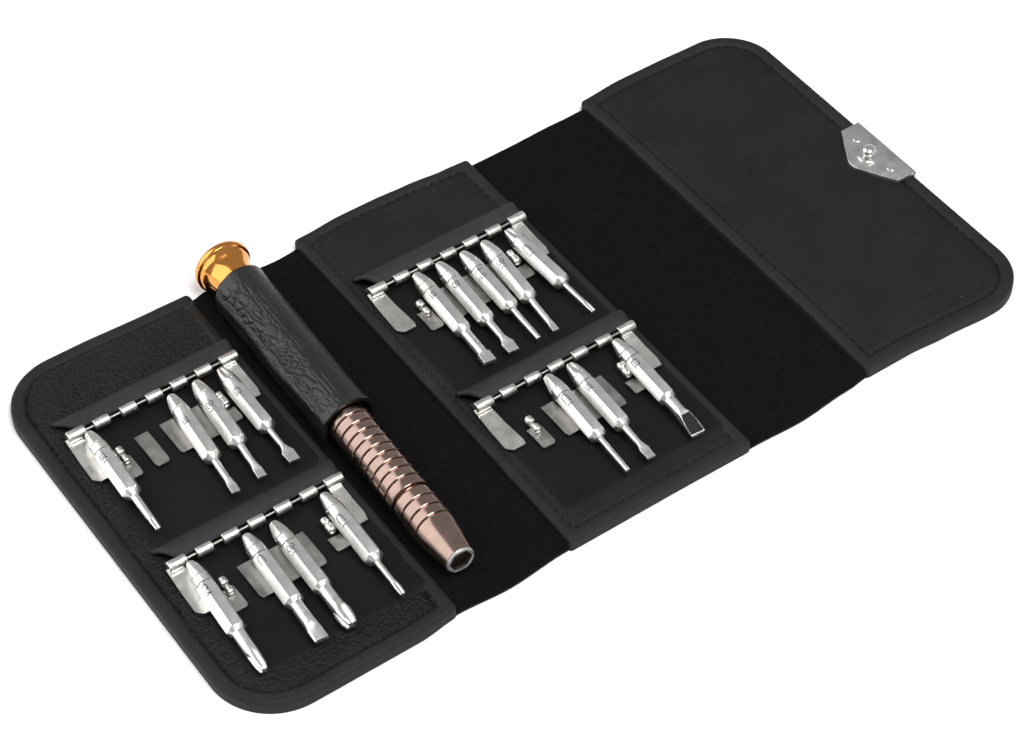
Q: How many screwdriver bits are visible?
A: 16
